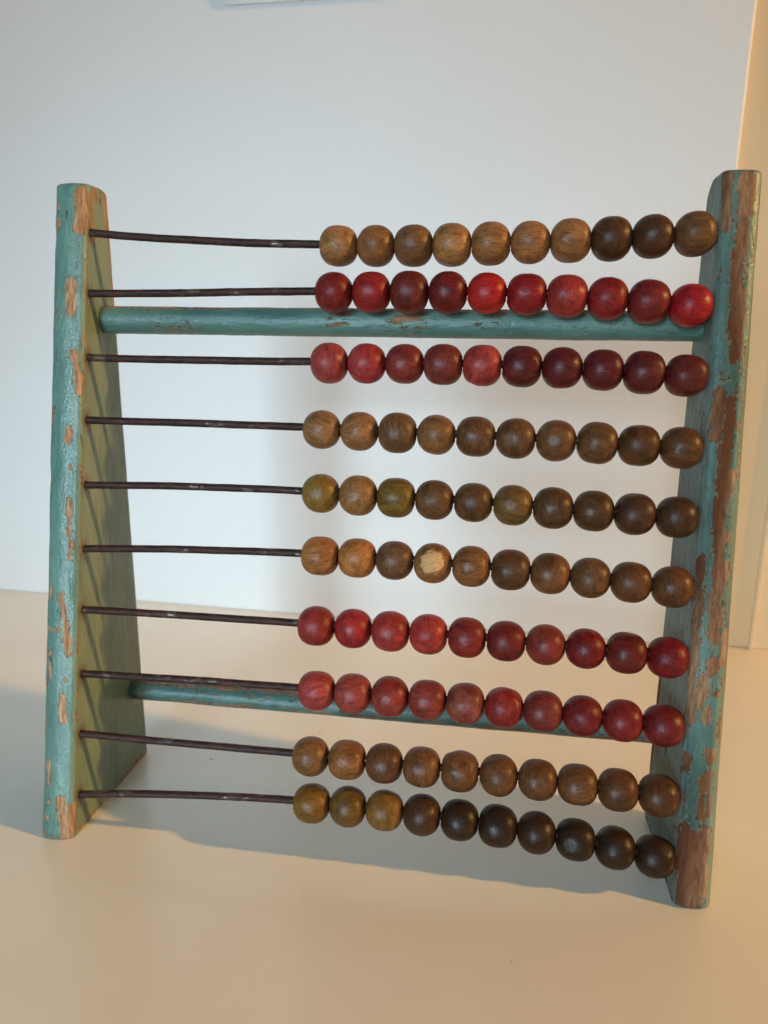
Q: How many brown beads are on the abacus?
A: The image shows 60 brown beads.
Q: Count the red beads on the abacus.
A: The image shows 40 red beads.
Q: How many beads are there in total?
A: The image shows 100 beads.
